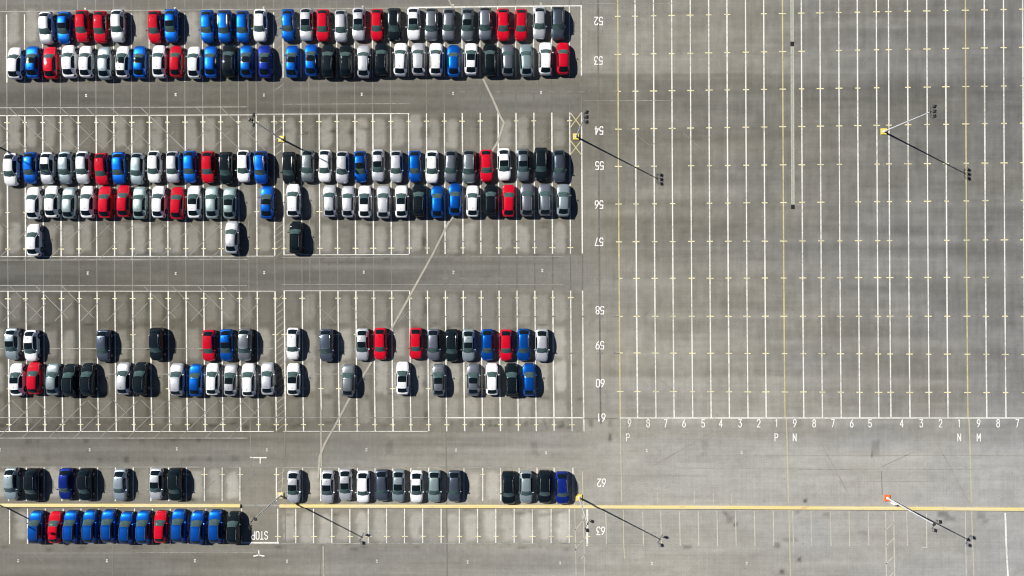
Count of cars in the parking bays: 192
